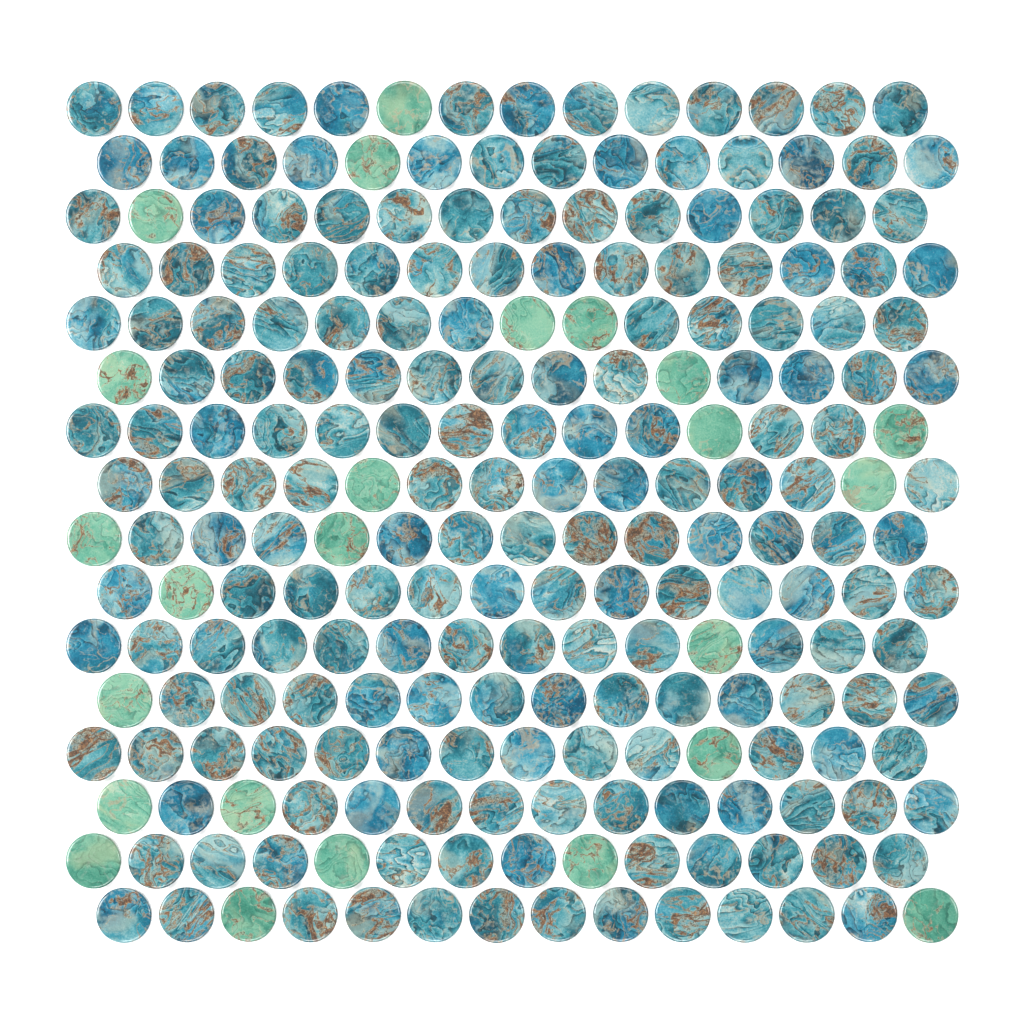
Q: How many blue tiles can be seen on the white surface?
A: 200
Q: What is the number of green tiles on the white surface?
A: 24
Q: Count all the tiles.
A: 224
